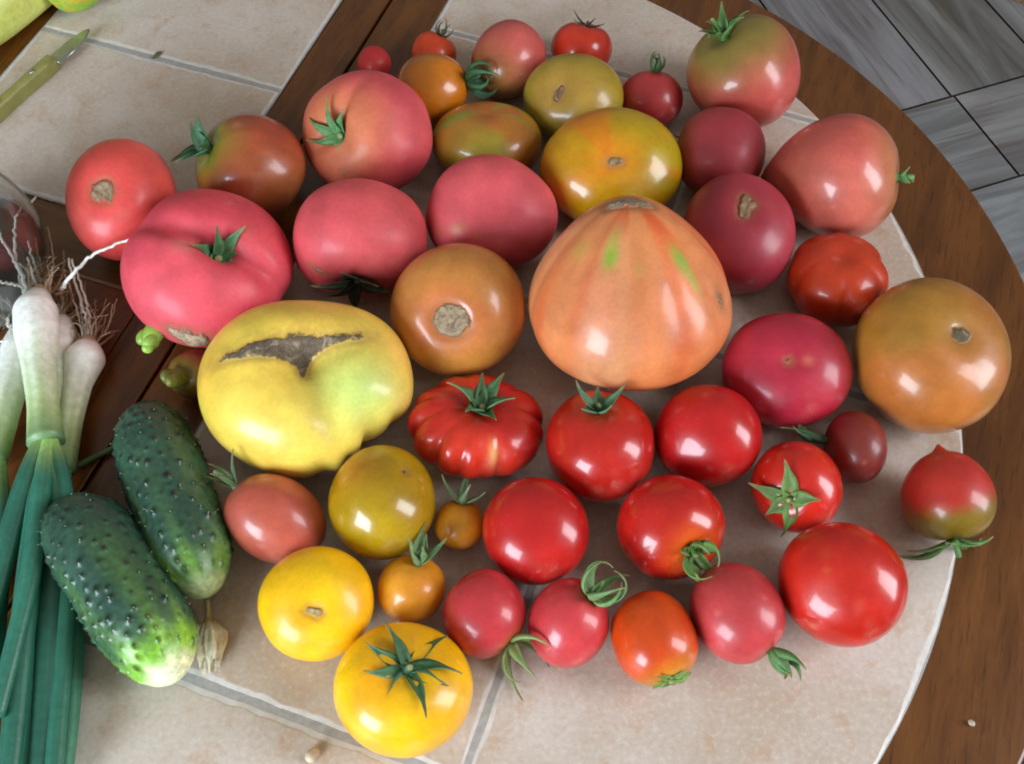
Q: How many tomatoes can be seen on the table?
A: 45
